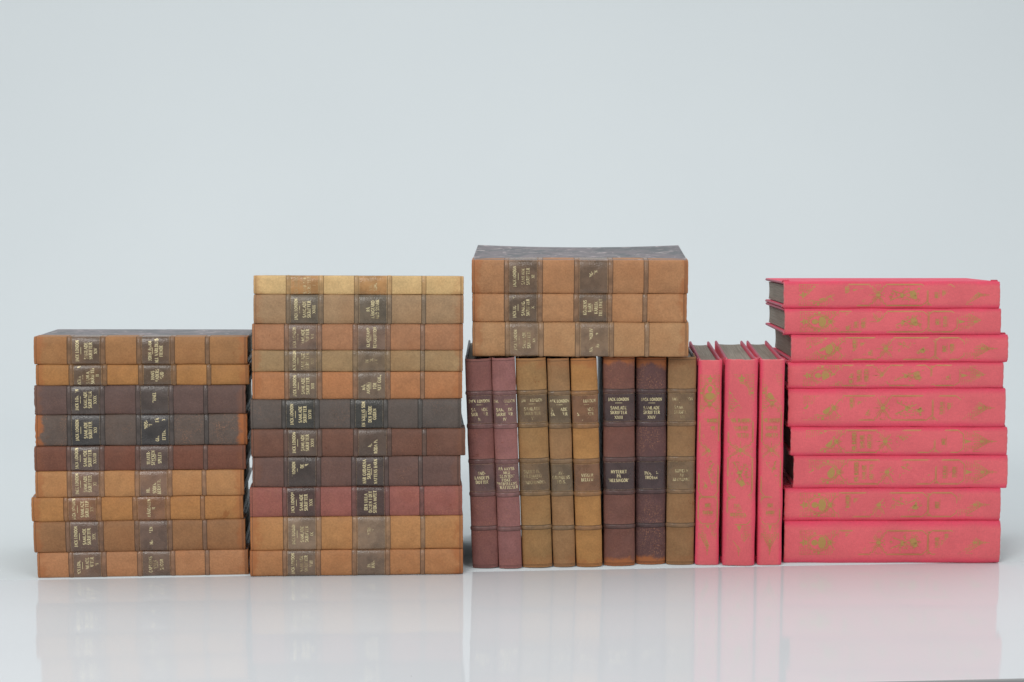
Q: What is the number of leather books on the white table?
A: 31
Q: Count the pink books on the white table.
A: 12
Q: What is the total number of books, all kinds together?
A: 43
